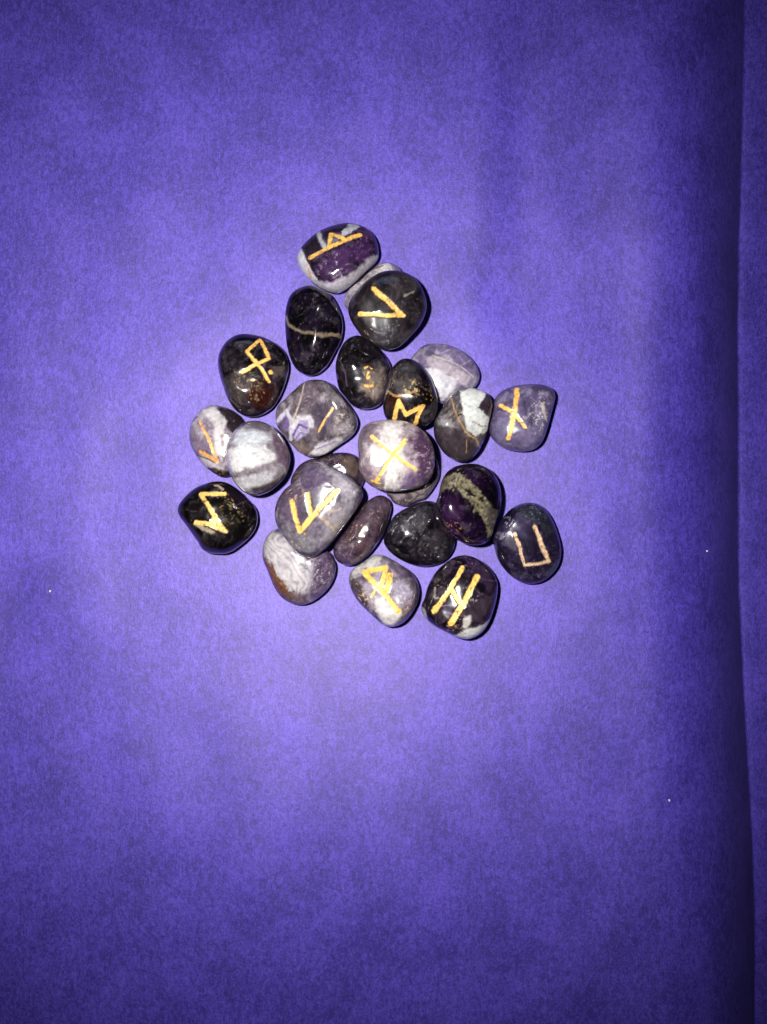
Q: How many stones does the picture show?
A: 25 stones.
